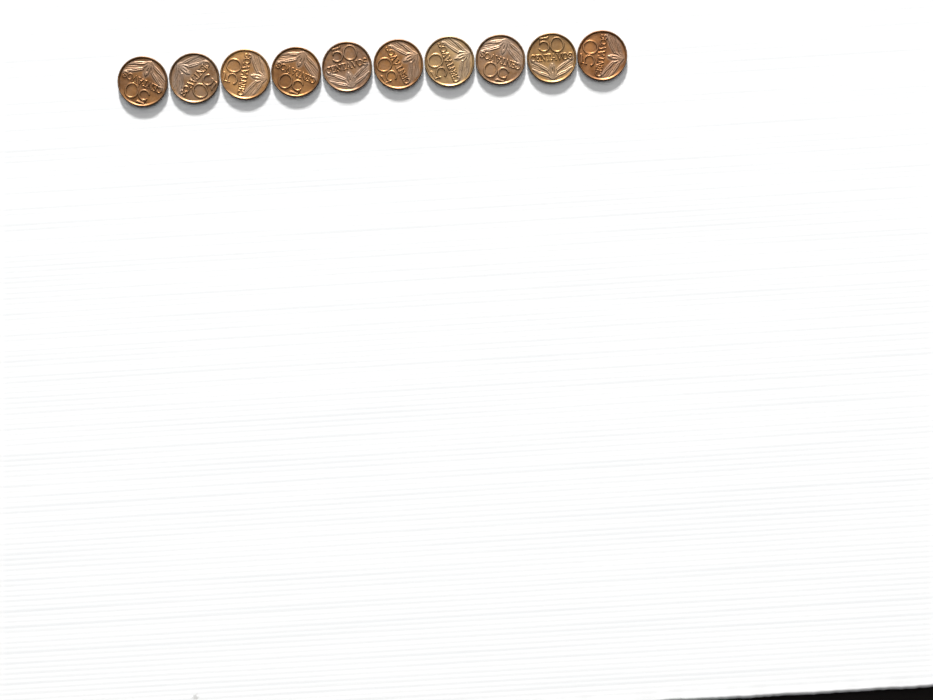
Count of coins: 10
